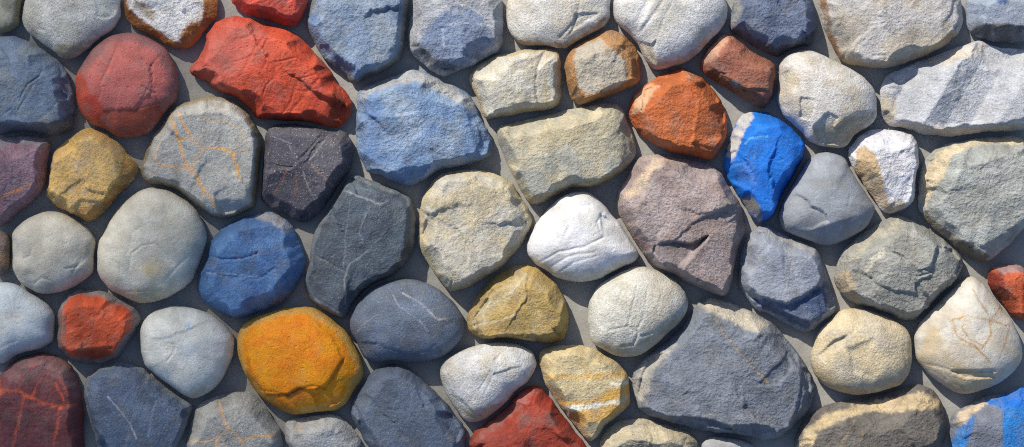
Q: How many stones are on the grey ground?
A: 63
